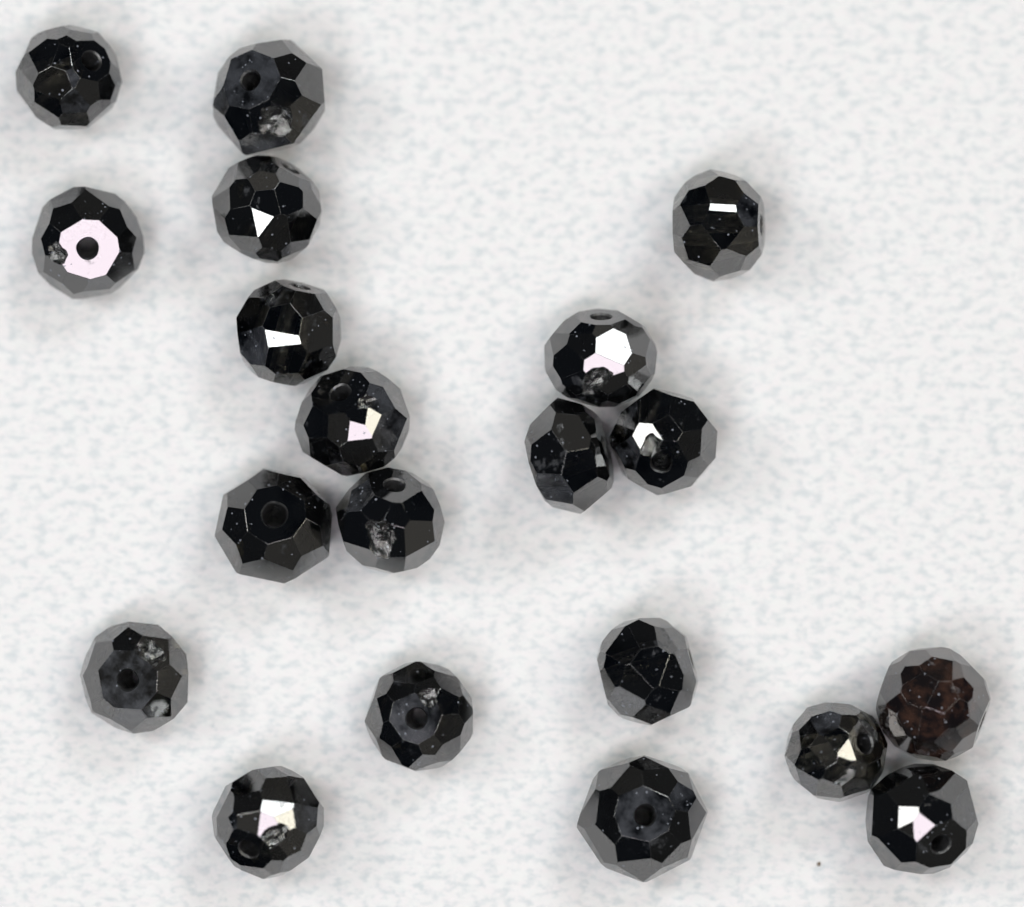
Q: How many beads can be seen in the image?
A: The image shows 20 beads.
